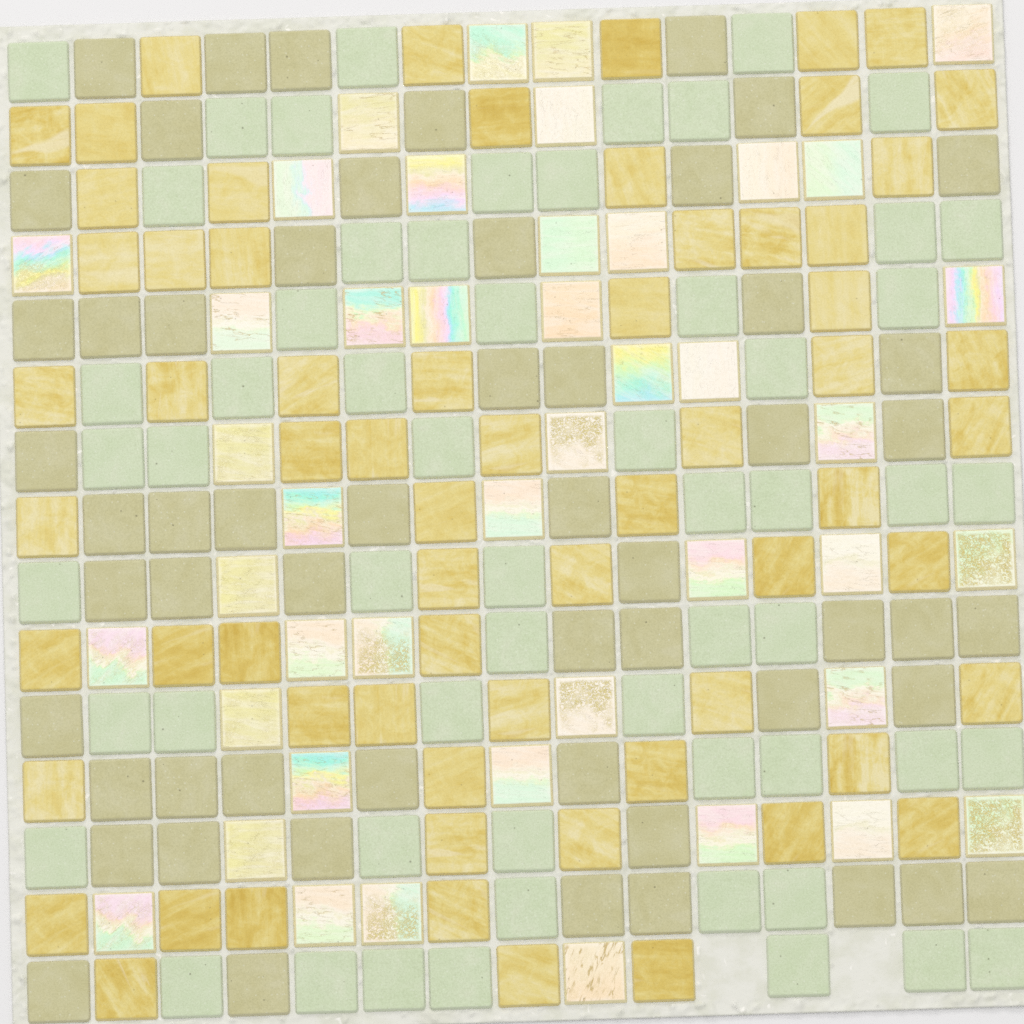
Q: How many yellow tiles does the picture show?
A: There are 65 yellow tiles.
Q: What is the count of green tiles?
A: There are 58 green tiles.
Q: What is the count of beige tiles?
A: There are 56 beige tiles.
